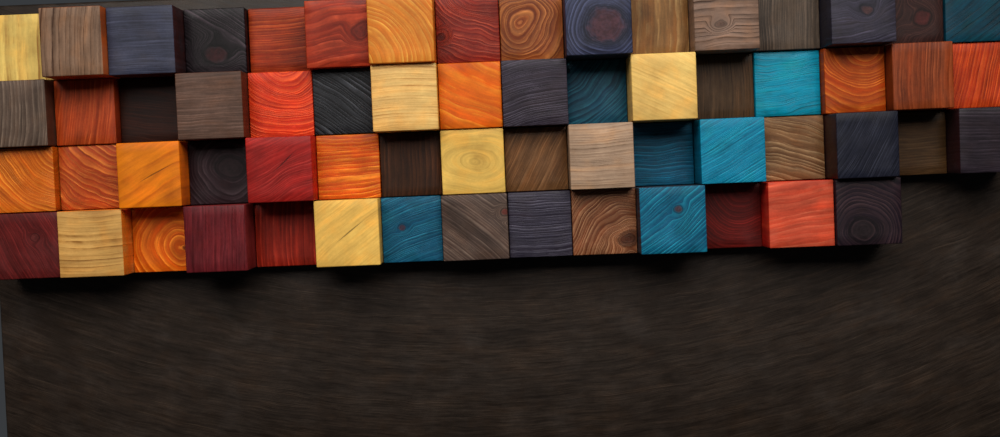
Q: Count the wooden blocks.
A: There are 62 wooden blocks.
